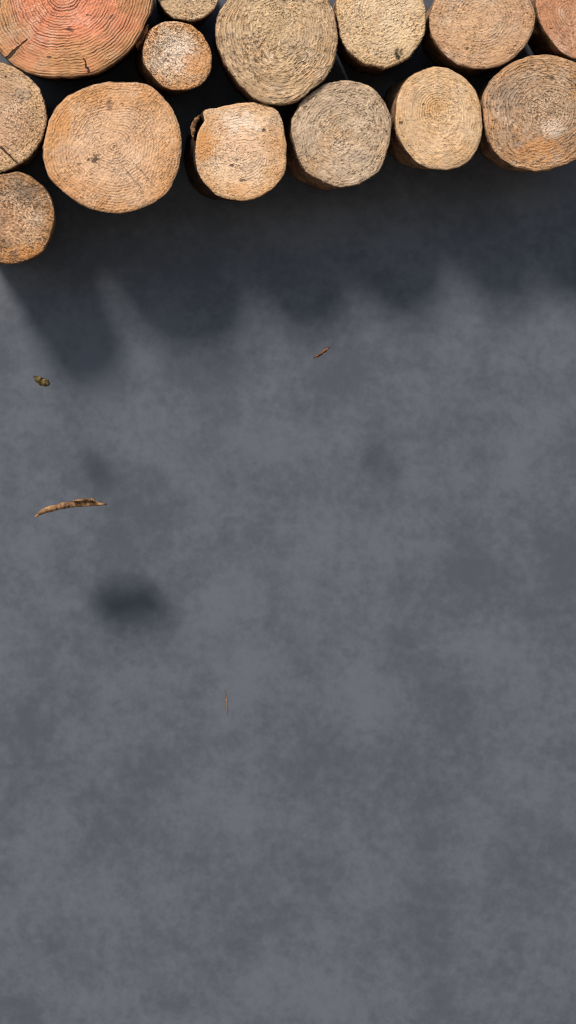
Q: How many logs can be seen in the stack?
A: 14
